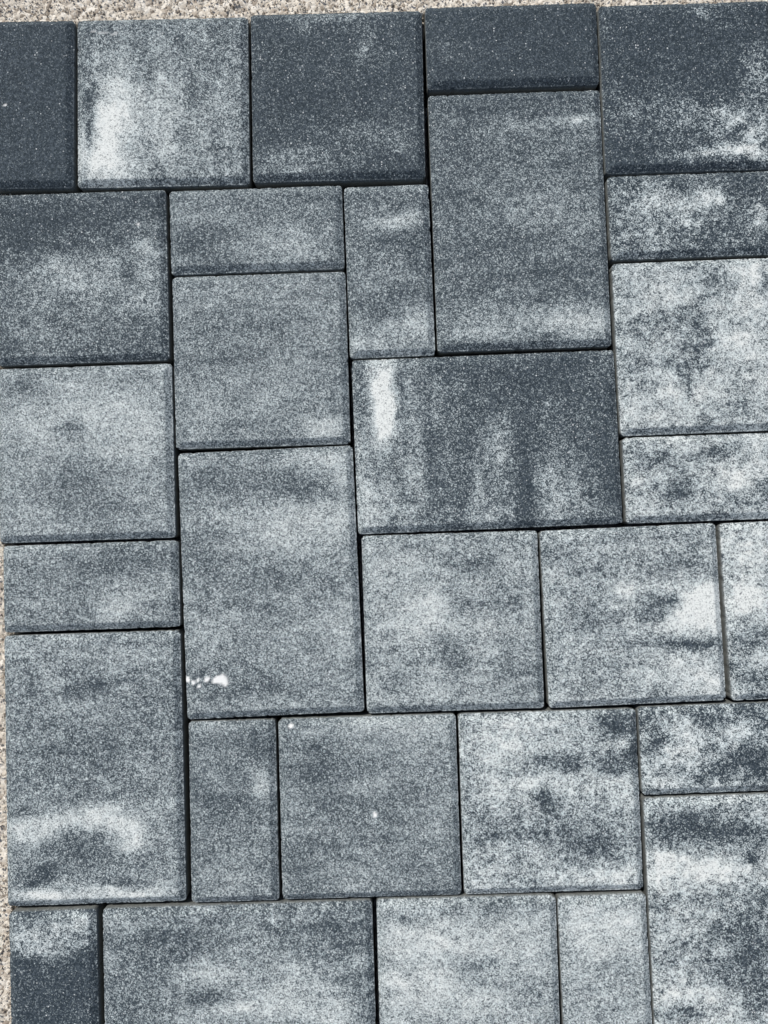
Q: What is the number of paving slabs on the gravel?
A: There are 30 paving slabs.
